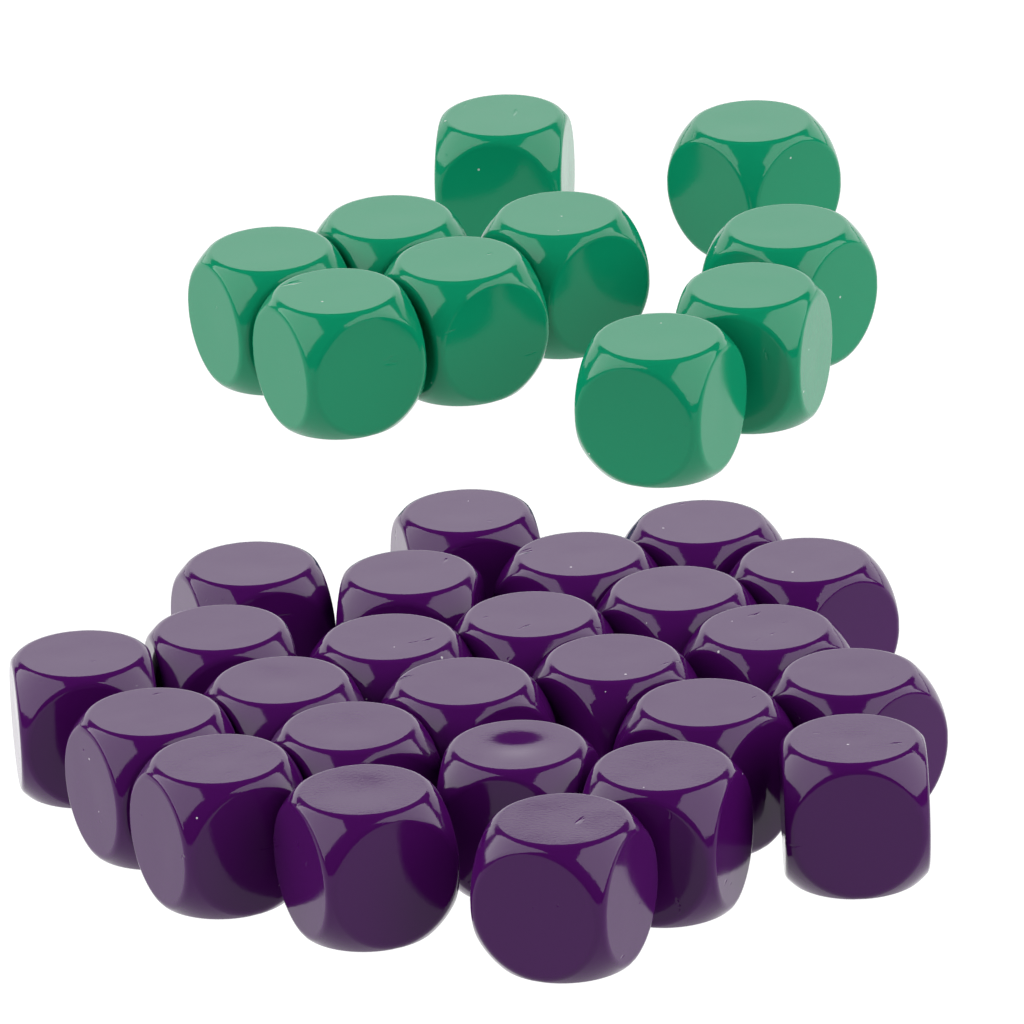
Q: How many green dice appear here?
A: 10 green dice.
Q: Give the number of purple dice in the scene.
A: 25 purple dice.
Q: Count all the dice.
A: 35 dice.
